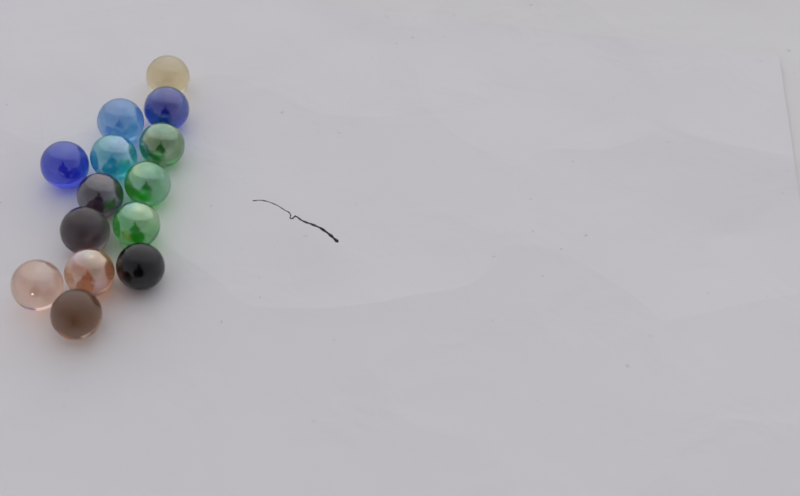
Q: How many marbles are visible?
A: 14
